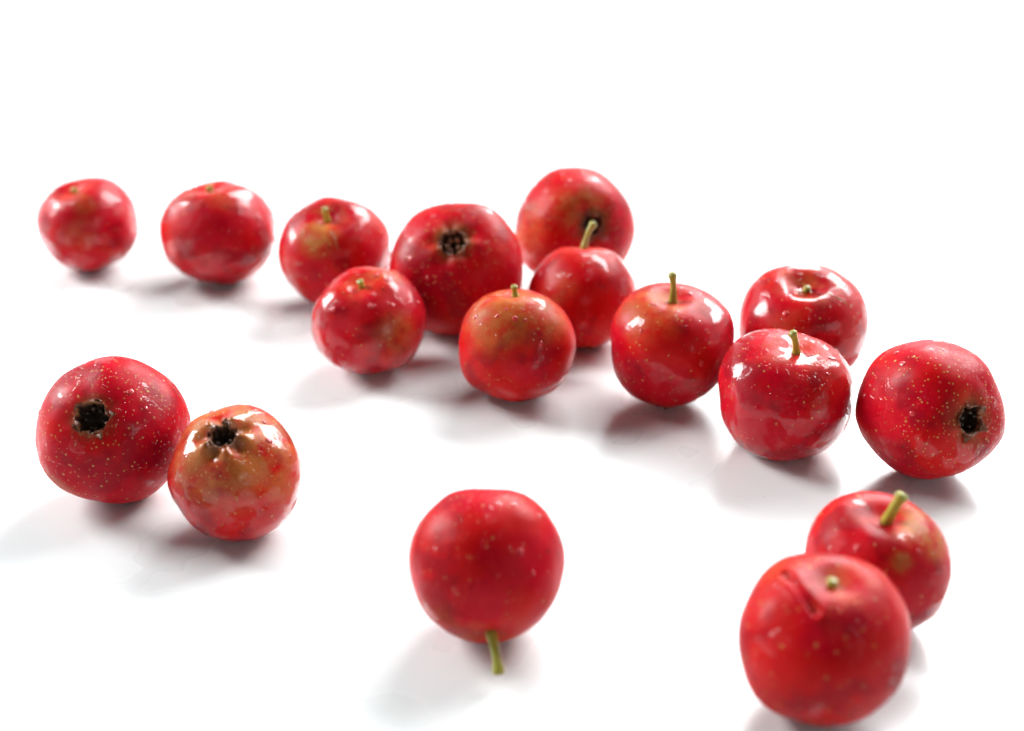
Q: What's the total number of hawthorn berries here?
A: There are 17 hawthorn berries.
